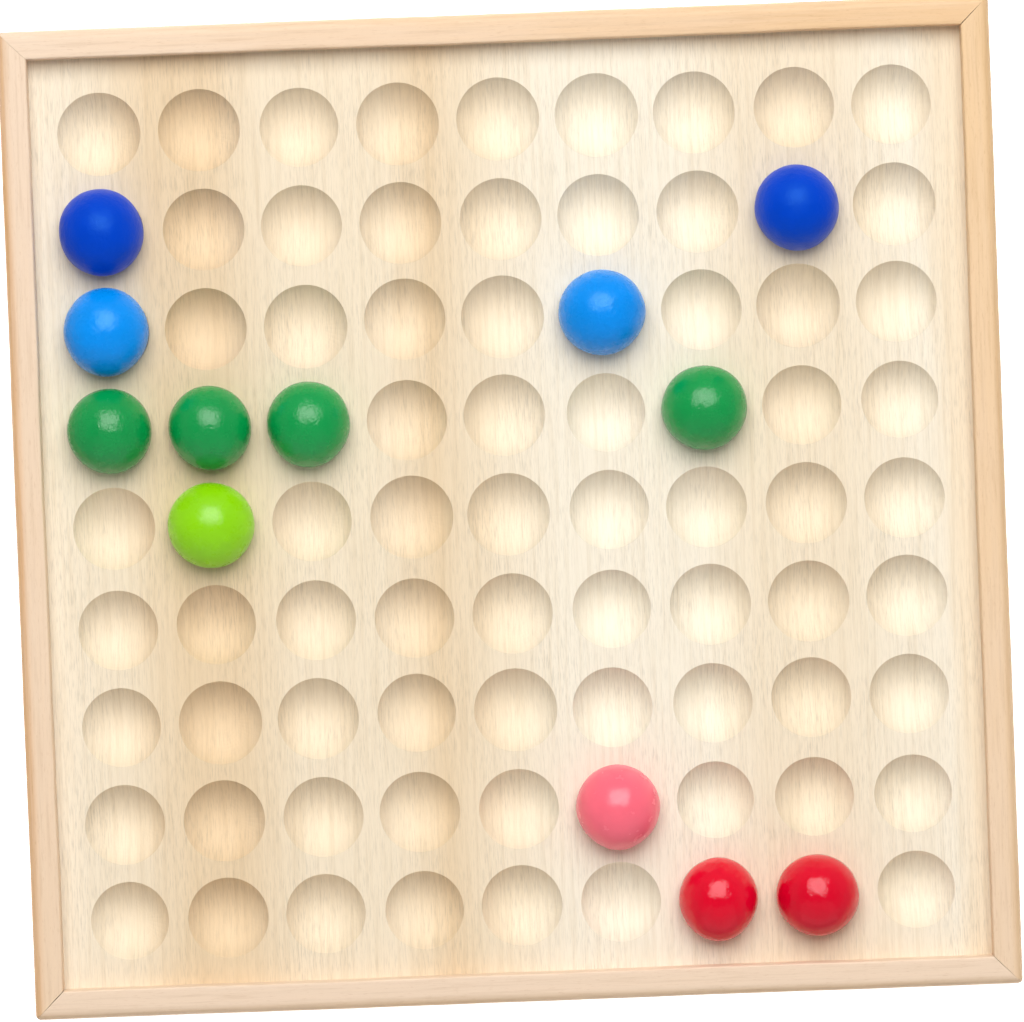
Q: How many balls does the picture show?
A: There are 12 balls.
